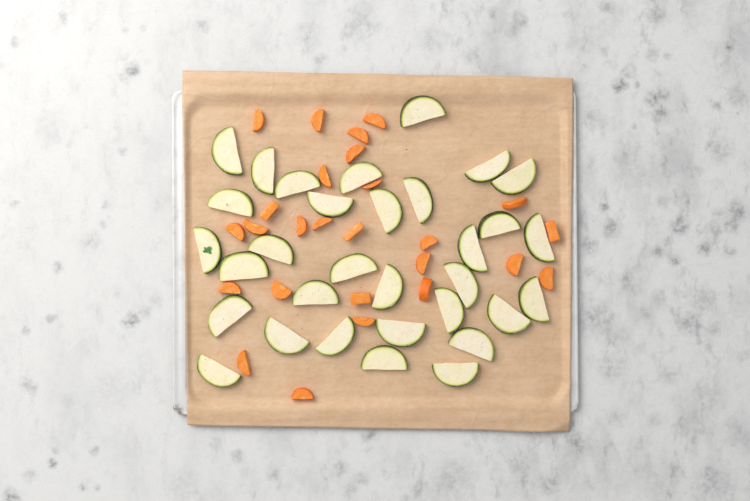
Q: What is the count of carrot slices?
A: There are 26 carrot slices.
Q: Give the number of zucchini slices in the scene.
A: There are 32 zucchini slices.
